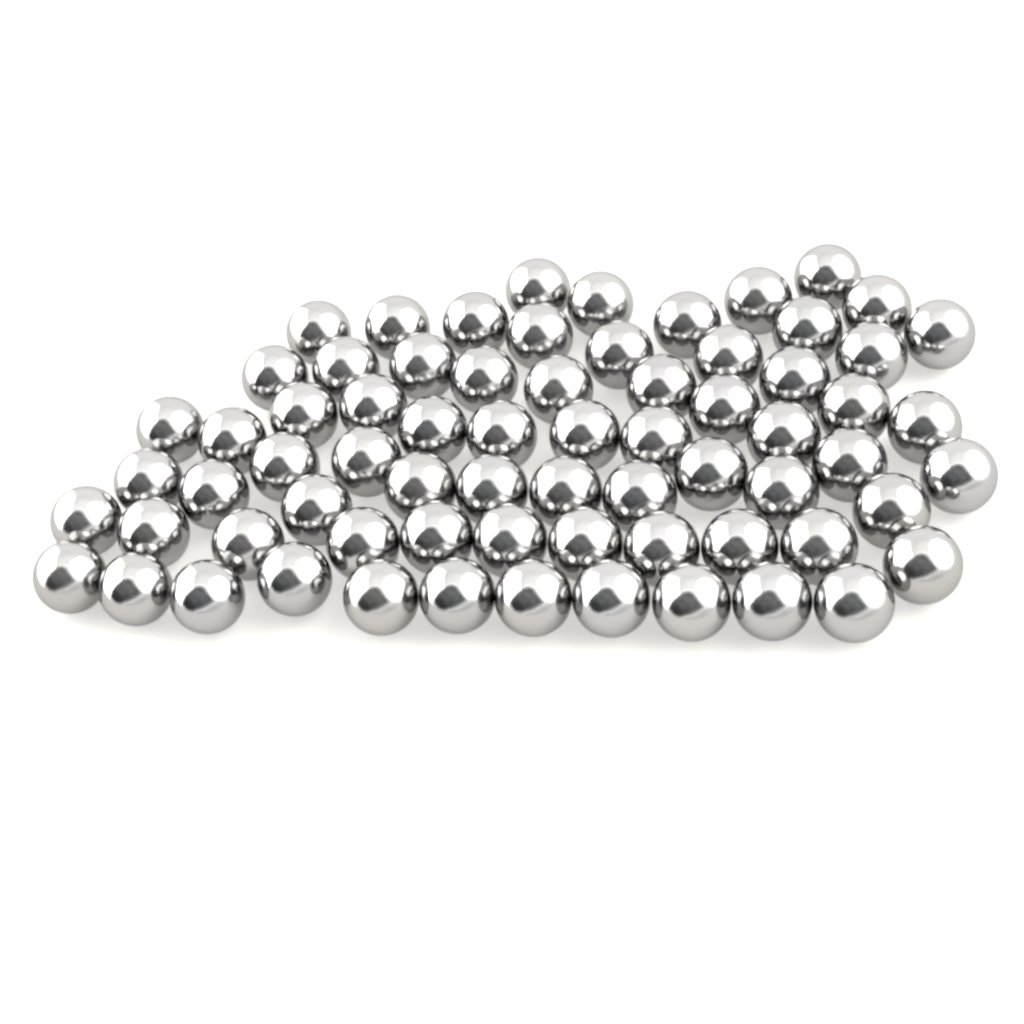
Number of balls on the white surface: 70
